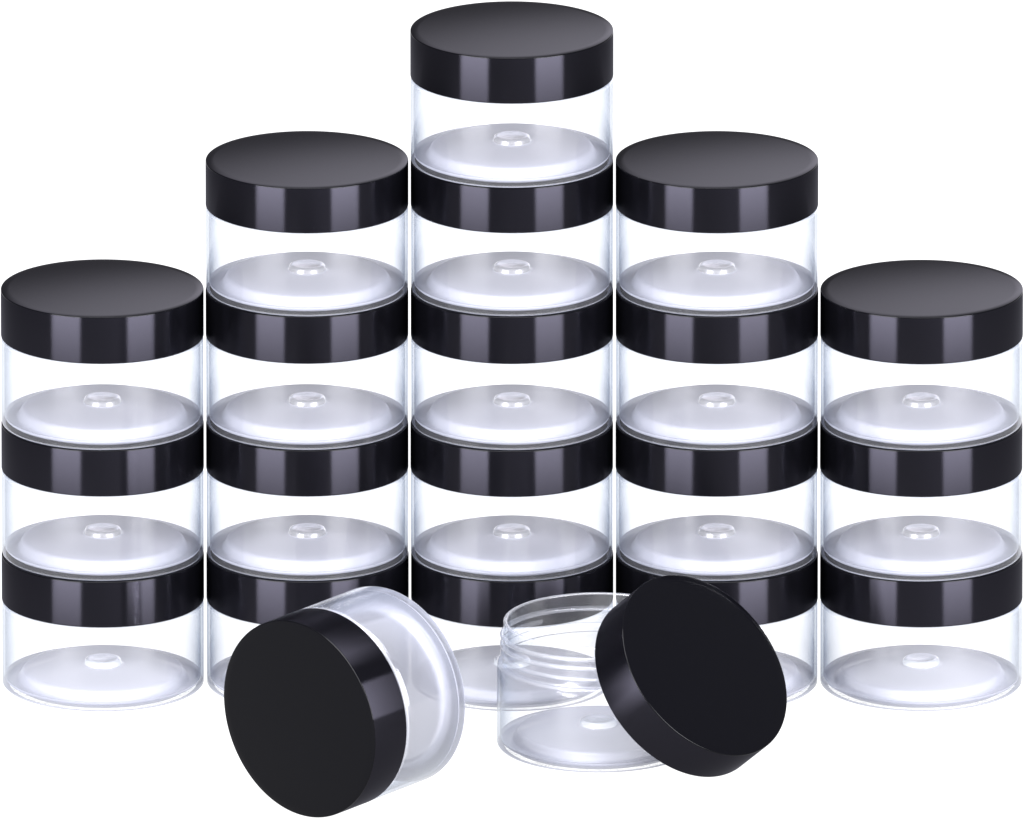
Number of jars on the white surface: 21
